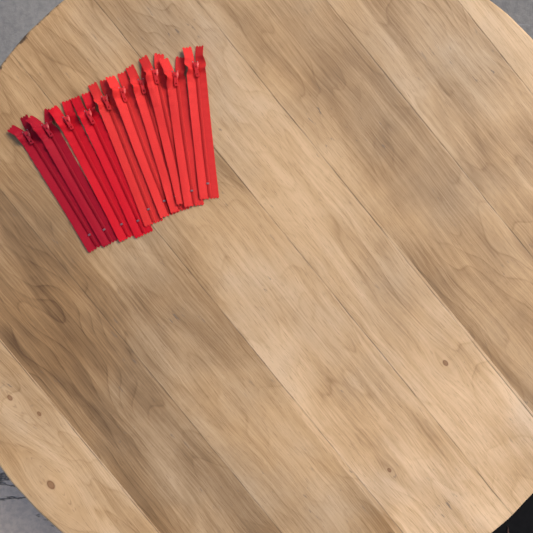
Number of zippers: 10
